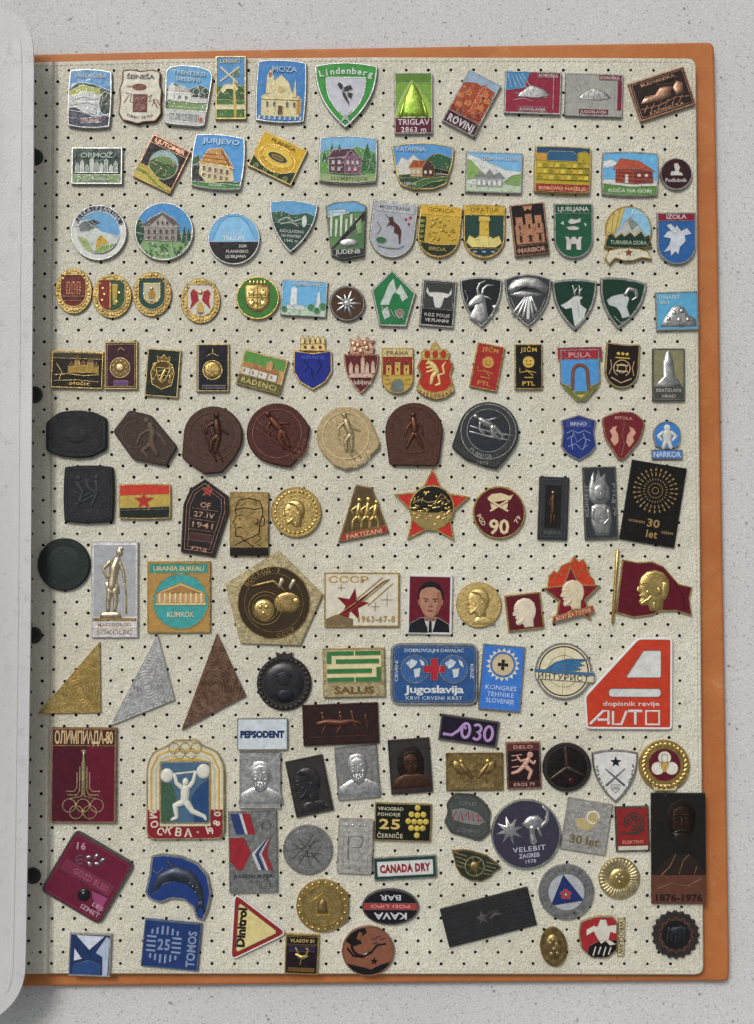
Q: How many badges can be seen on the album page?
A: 141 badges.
